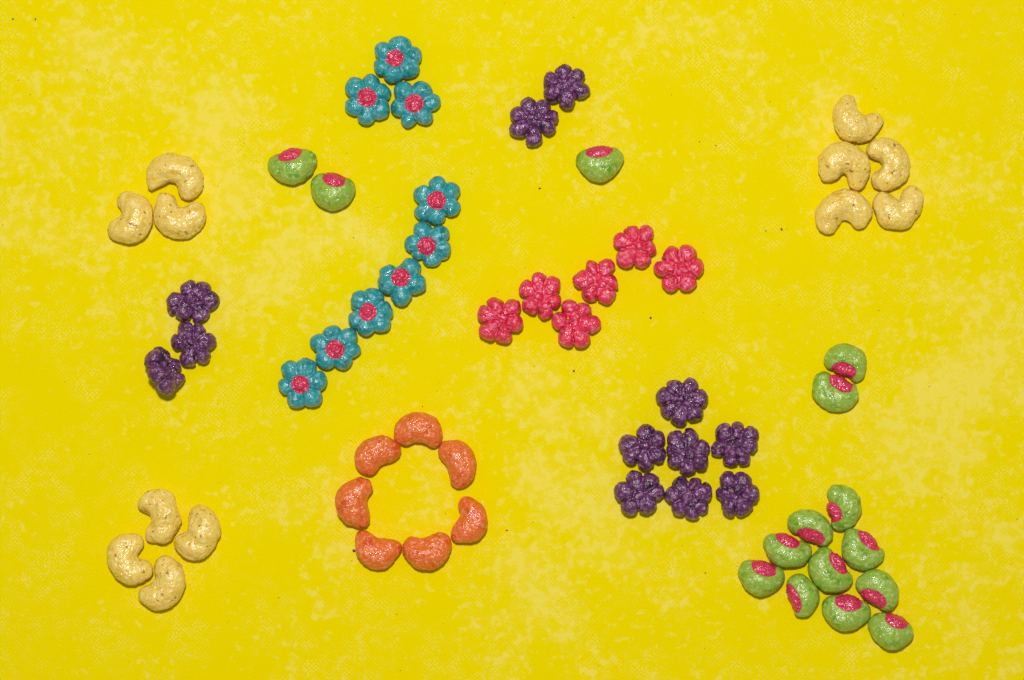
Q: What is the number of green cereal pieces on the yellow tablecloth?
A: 15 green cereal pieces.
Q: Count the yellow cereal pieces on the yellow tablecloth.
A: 12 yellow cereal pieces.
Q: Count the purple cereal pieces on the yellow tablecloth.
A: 12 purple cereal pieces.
